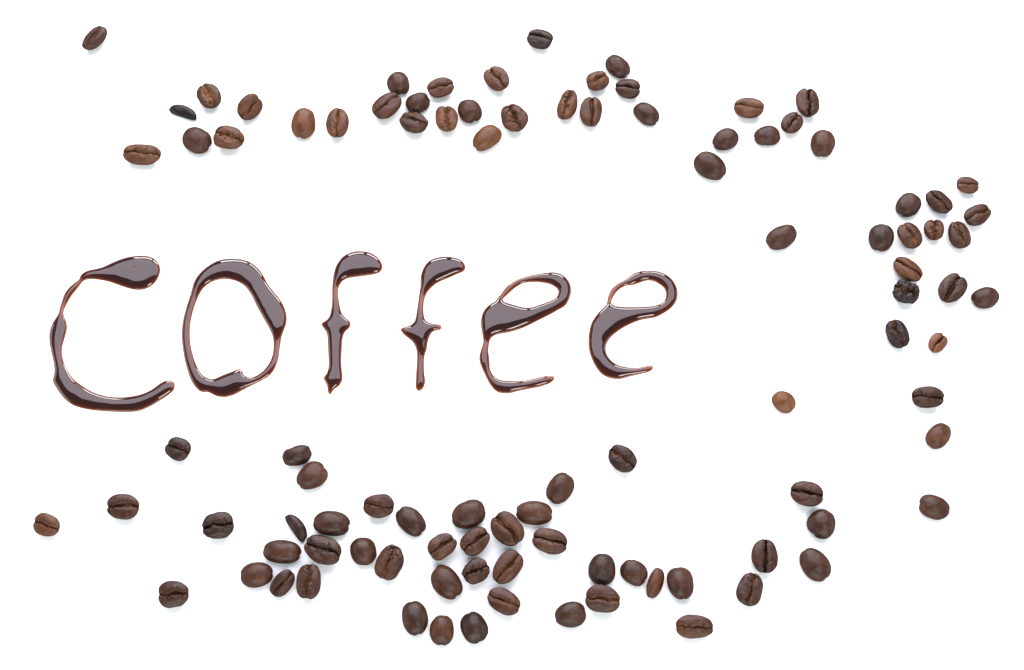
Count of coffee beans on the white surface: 97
